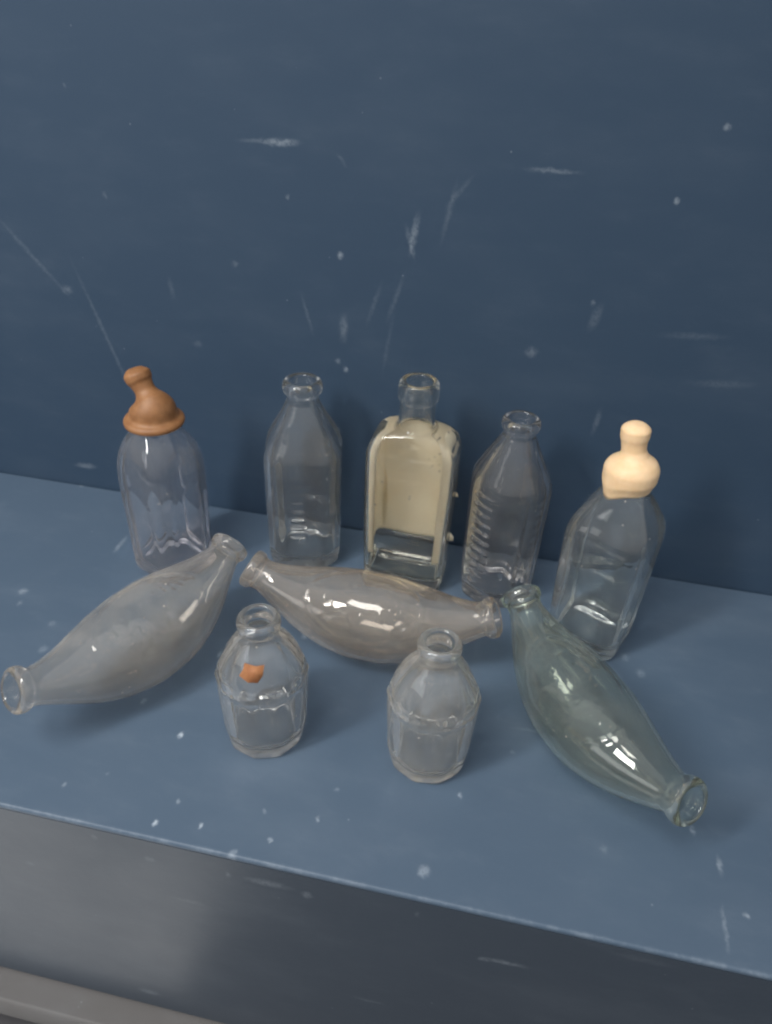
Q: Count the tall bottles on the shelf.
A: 5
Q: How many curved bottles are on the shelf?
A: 3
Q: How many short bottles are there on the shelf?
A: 2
